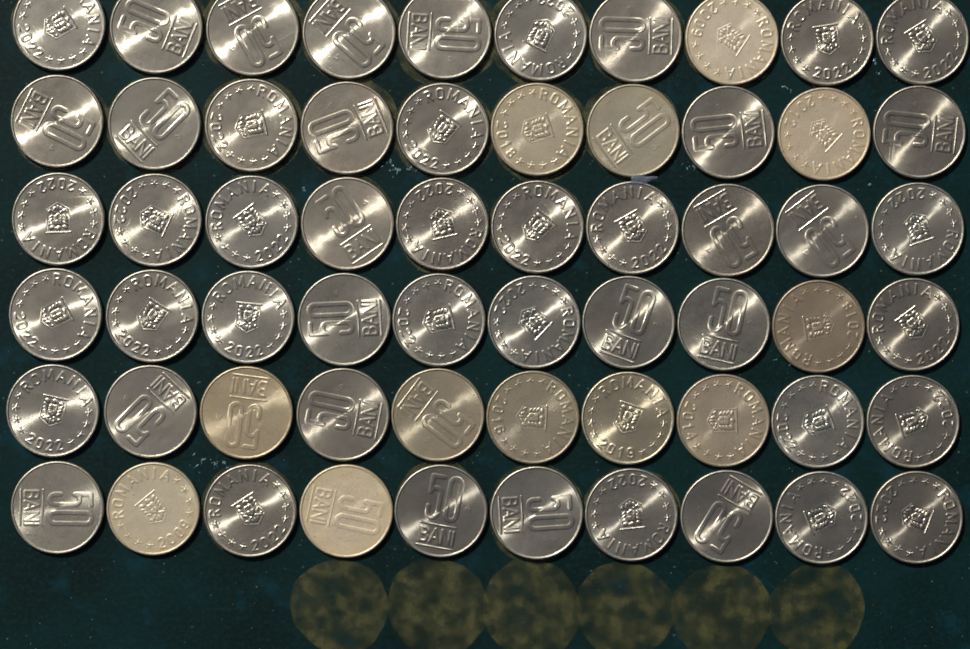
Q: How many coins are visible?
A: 60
